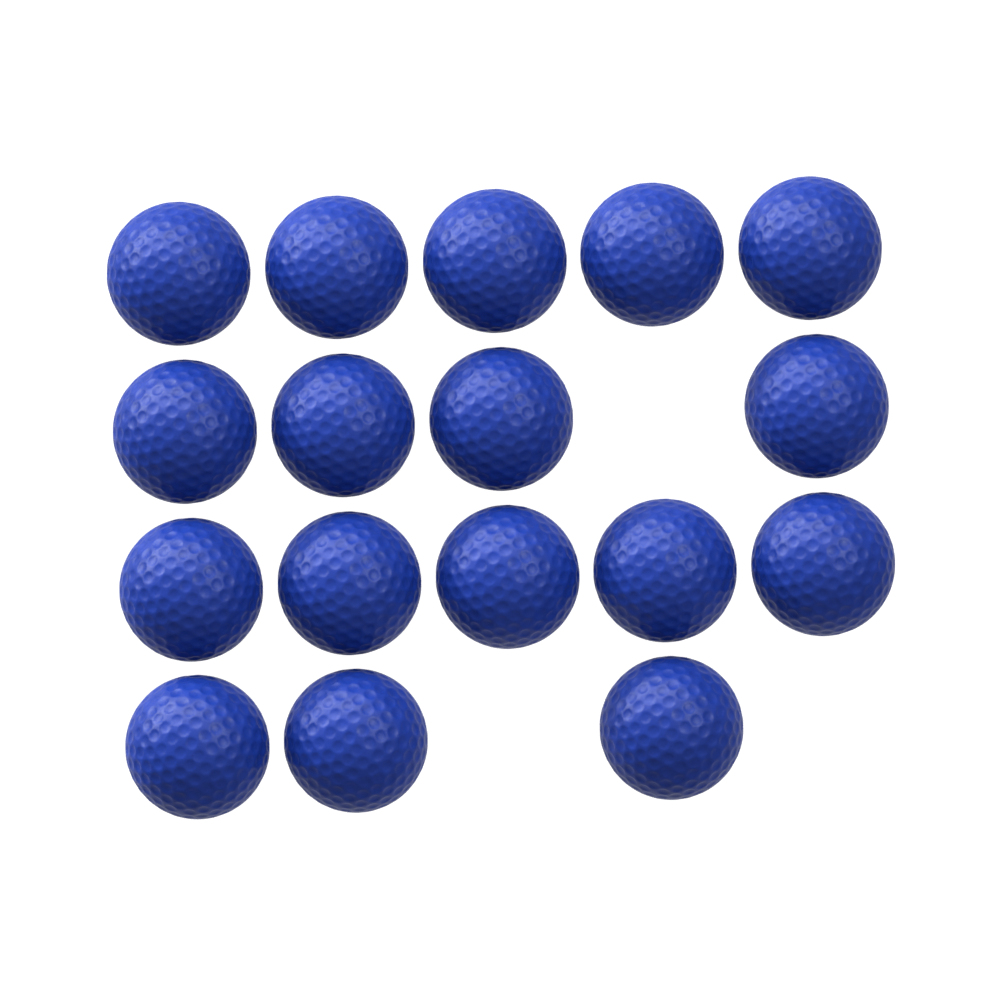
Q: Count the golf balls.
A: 17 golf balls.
